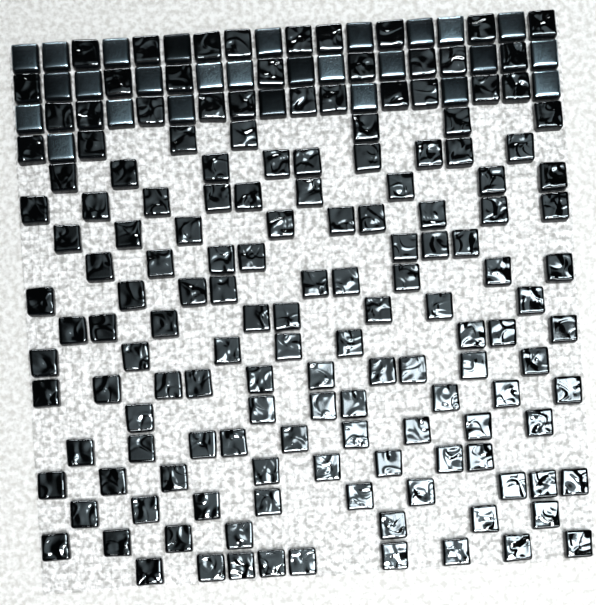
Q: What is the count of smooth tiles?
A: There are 27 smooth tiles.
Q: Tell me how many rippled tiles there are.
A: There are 153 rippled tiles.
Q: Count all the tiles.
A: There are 180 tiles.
